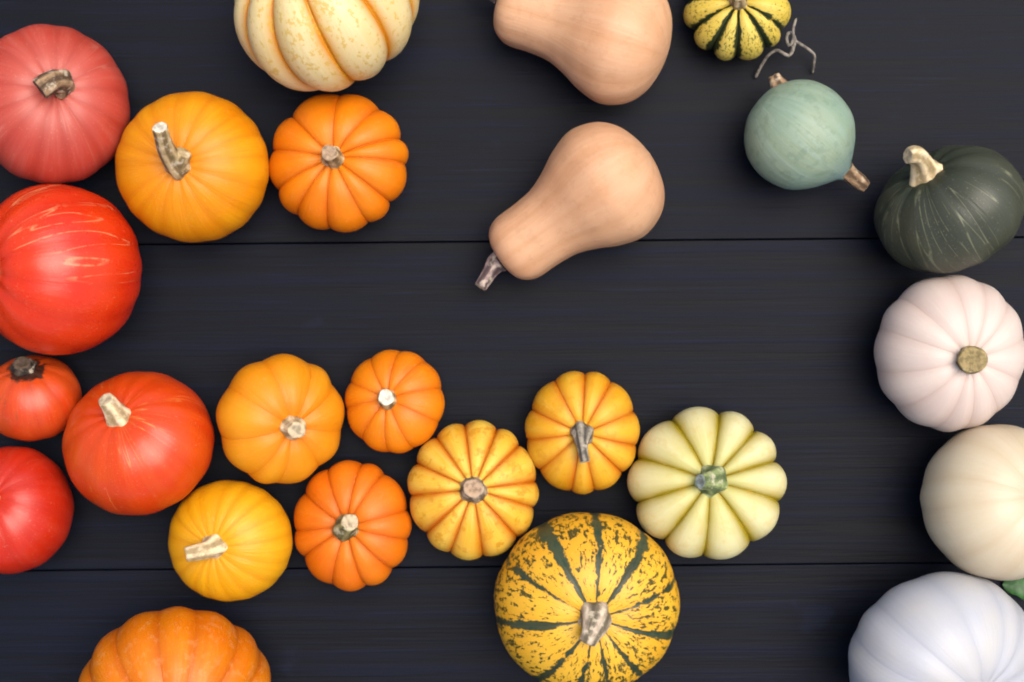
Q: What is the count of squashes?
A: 25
